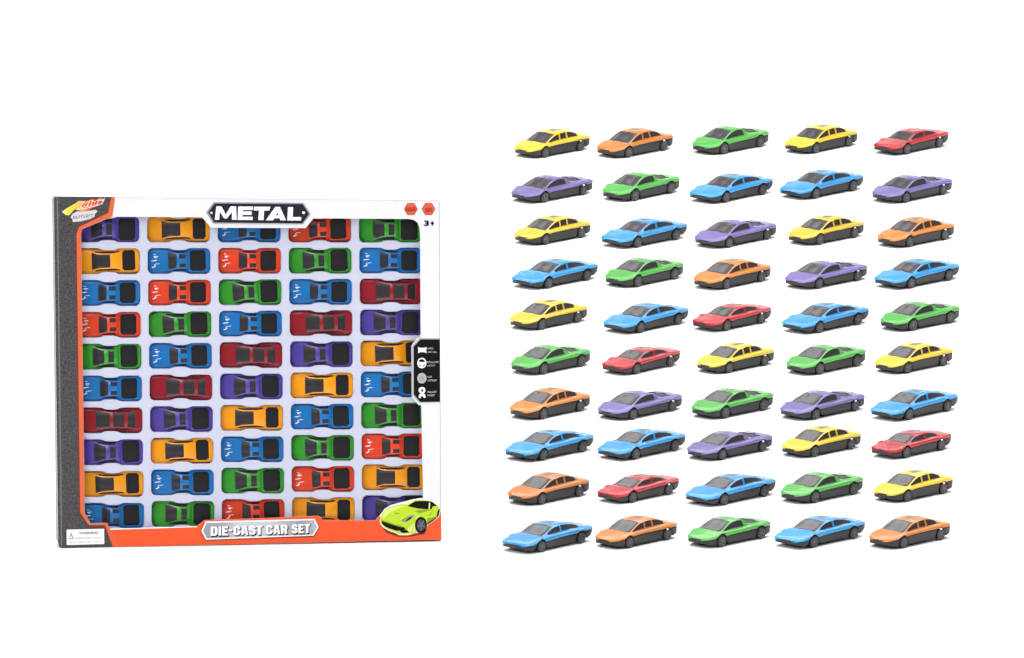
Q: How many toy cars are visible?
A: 100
